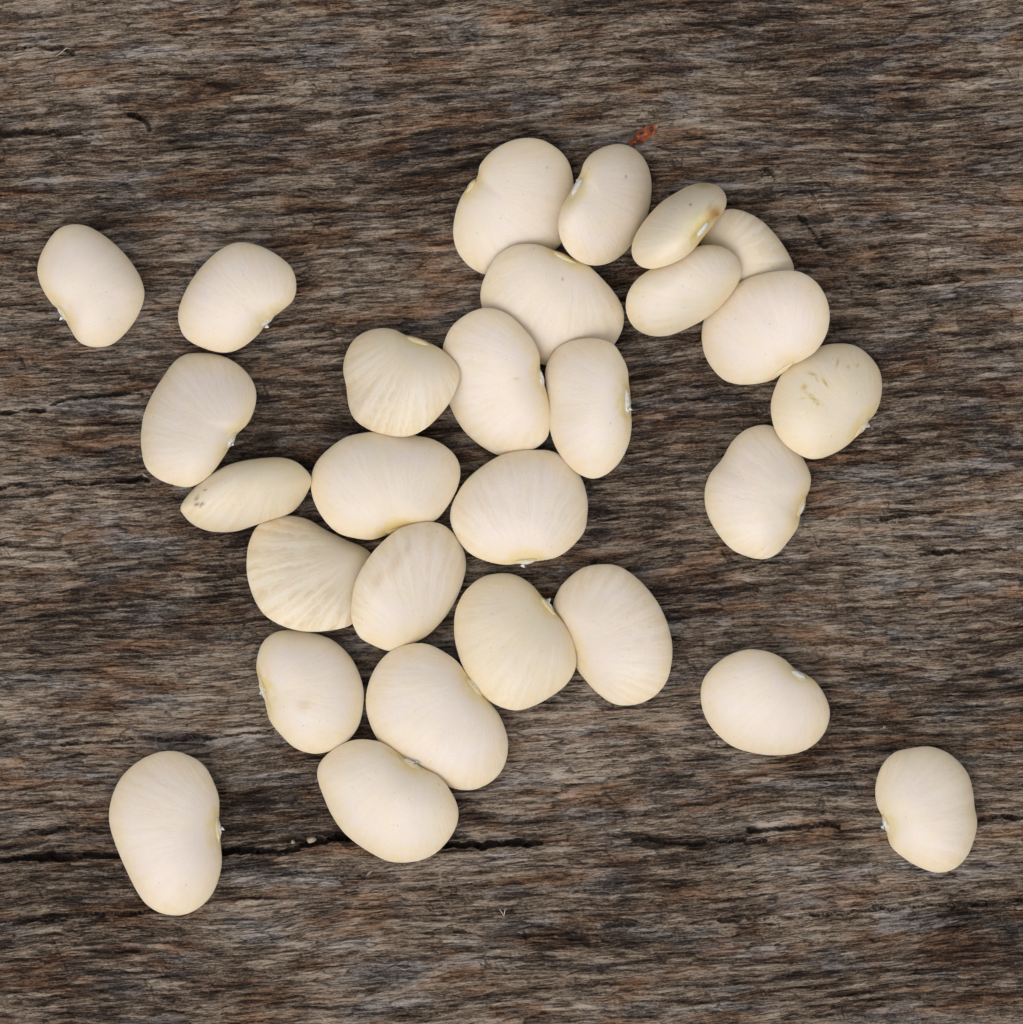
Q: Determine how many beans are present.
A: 28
